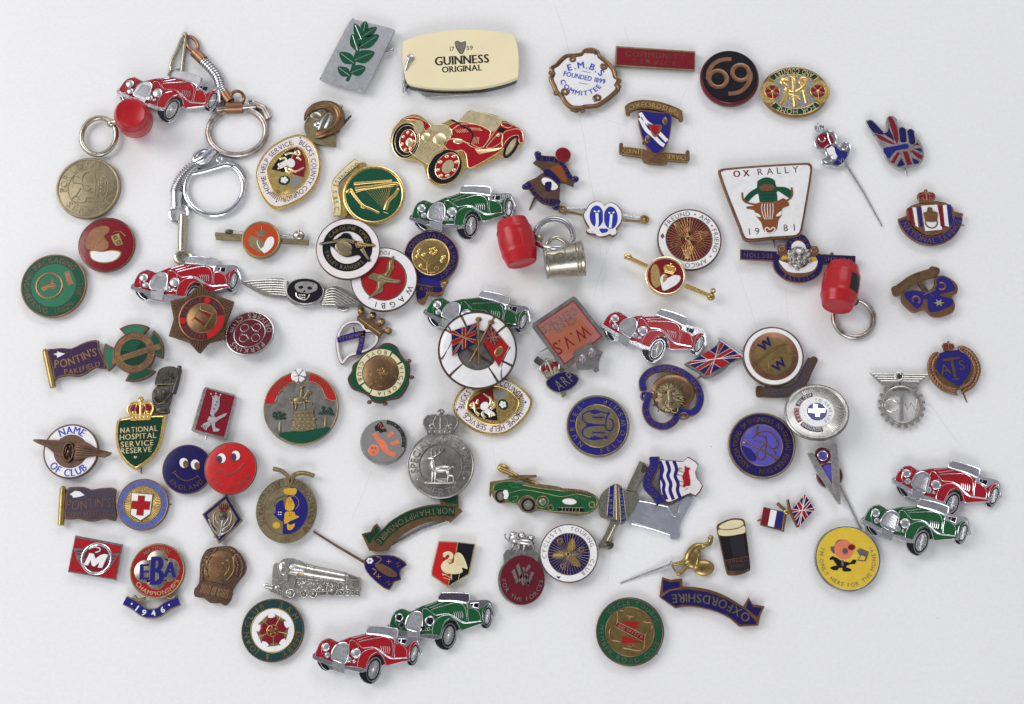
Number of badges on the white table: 77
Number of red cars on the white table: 6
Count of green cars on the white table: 5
